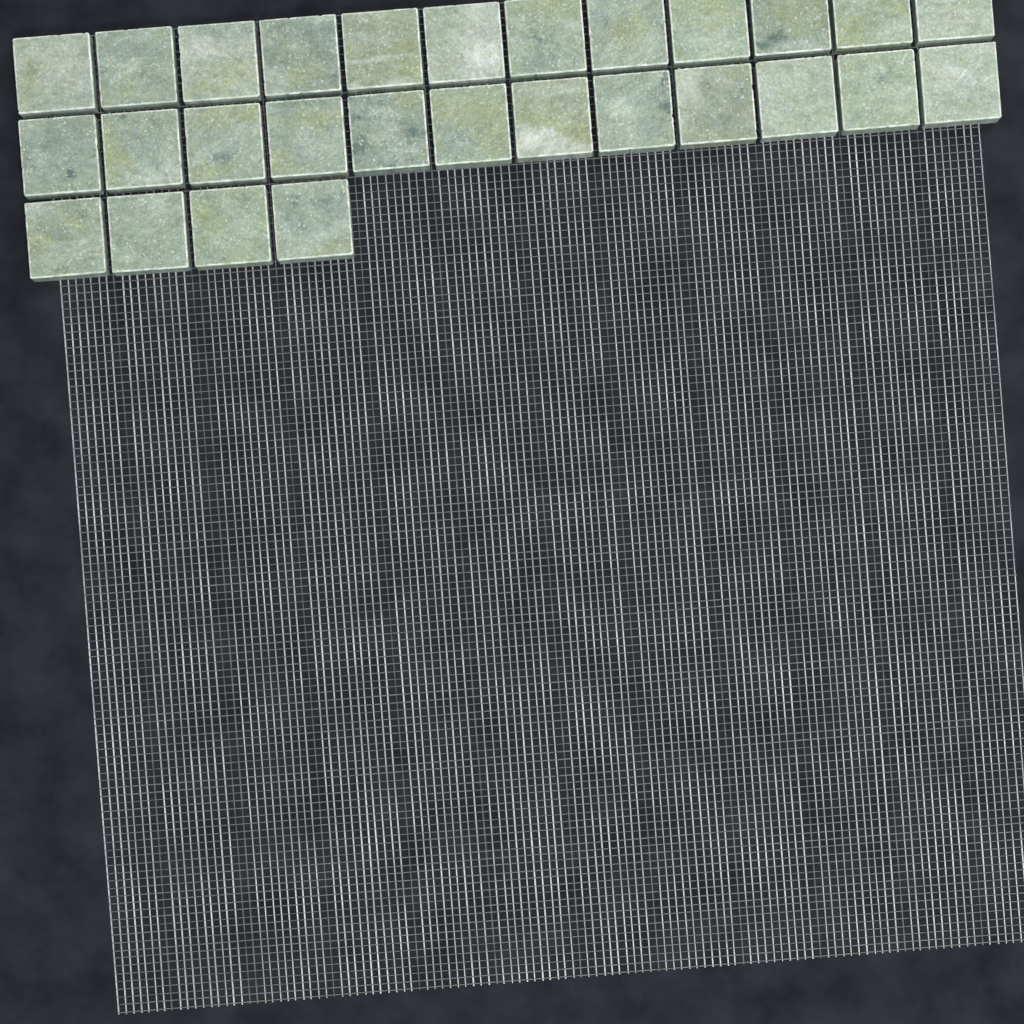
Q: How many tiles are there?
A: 28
